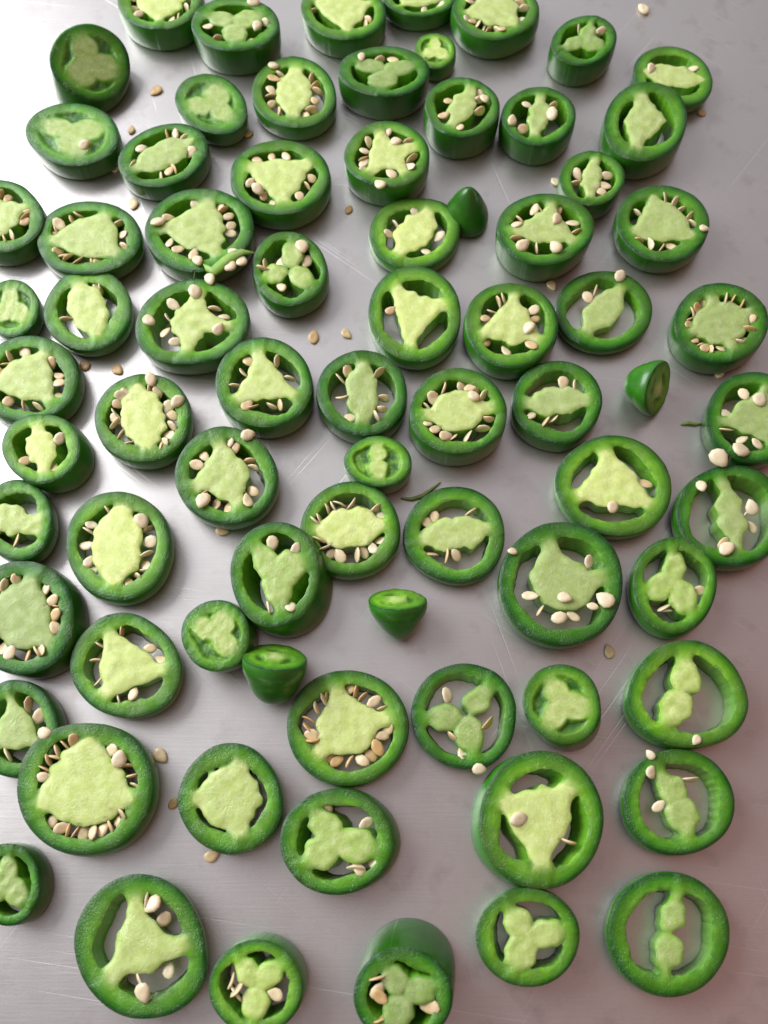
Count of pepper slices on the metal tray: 72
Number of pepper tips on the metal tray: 4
